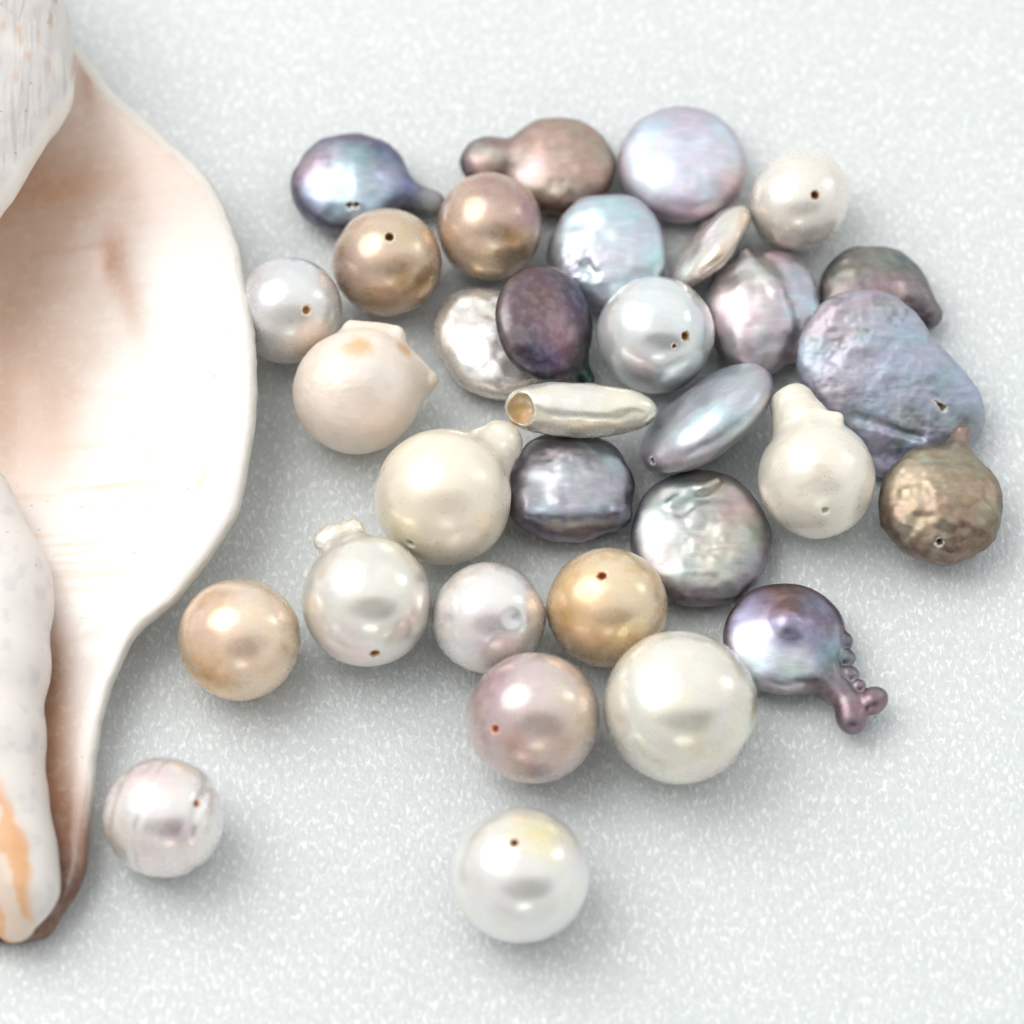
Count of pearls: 32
